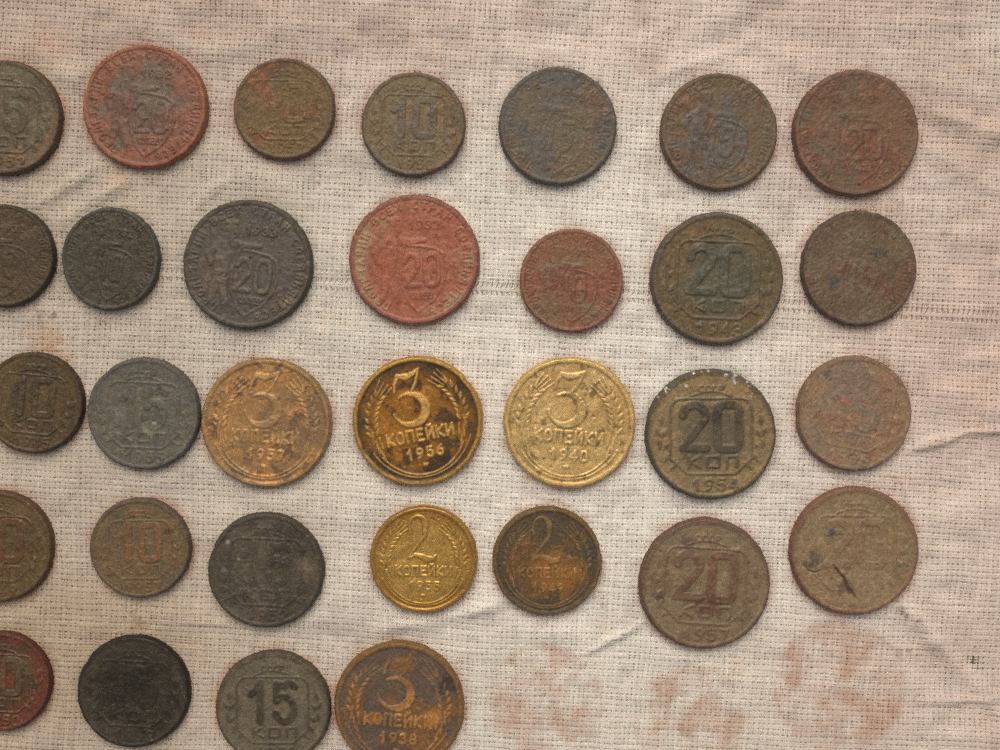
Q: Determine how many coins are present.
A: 32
